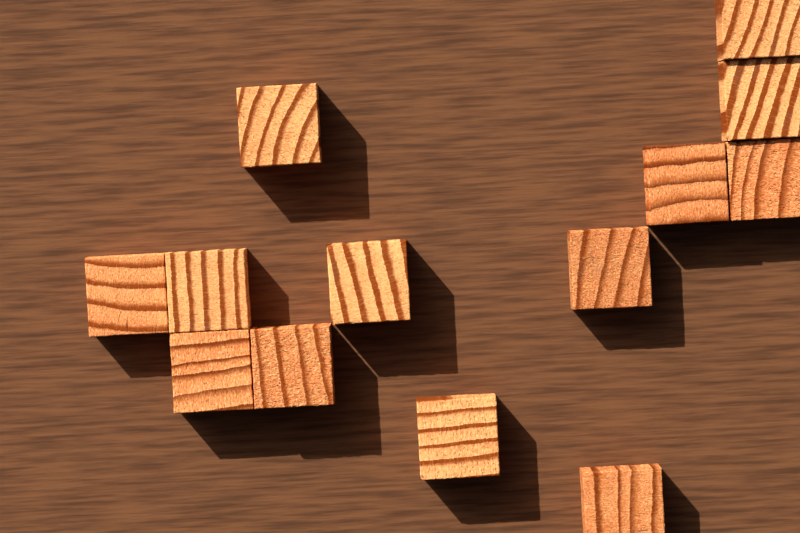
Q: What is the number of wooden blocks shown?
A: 13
